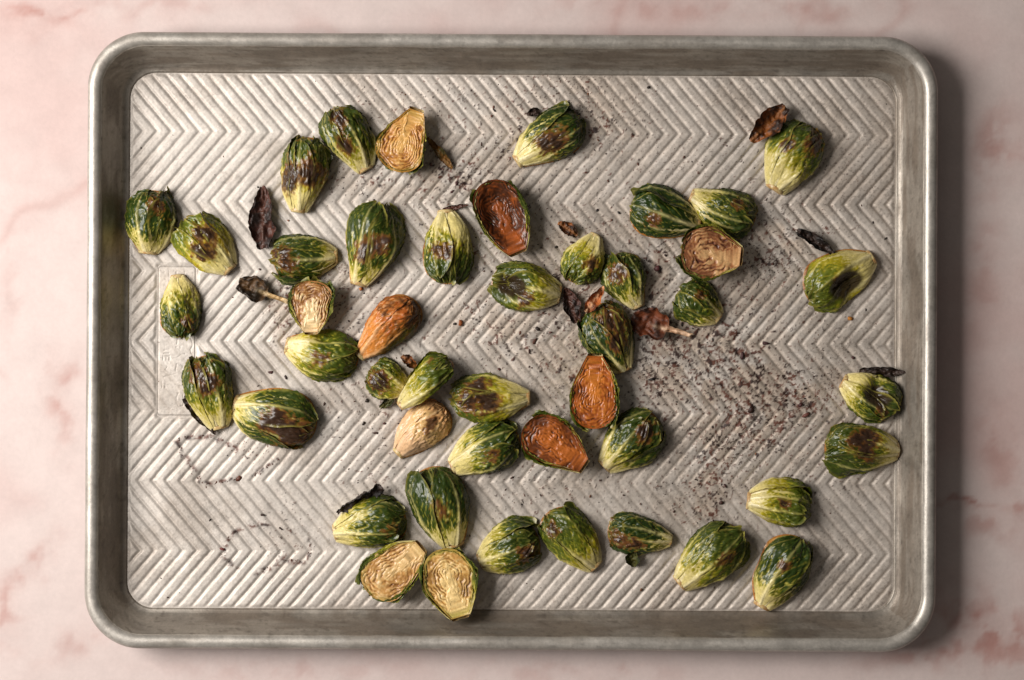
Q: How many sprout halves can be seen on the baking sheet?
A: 46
